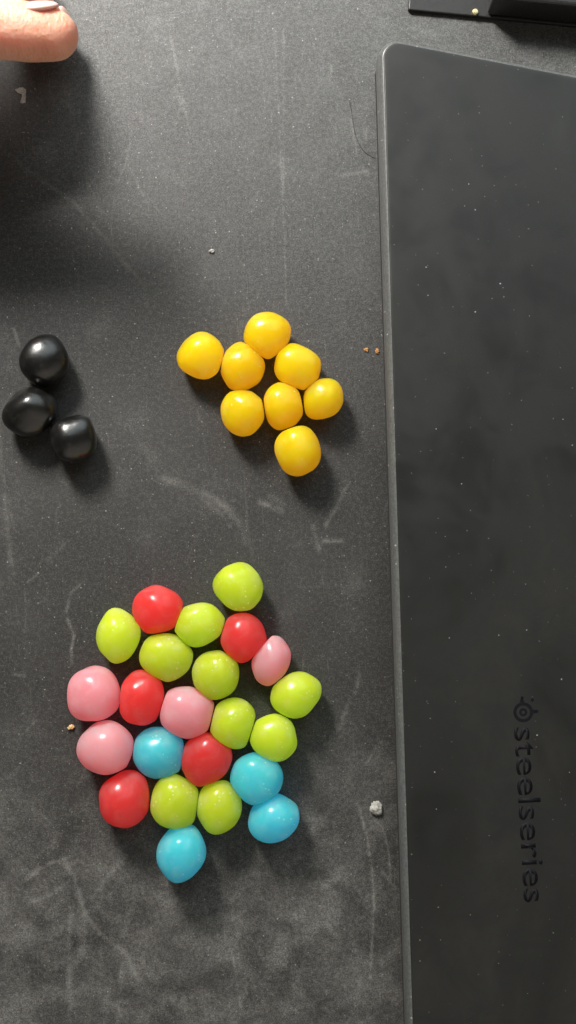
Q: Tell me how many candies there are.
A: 34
